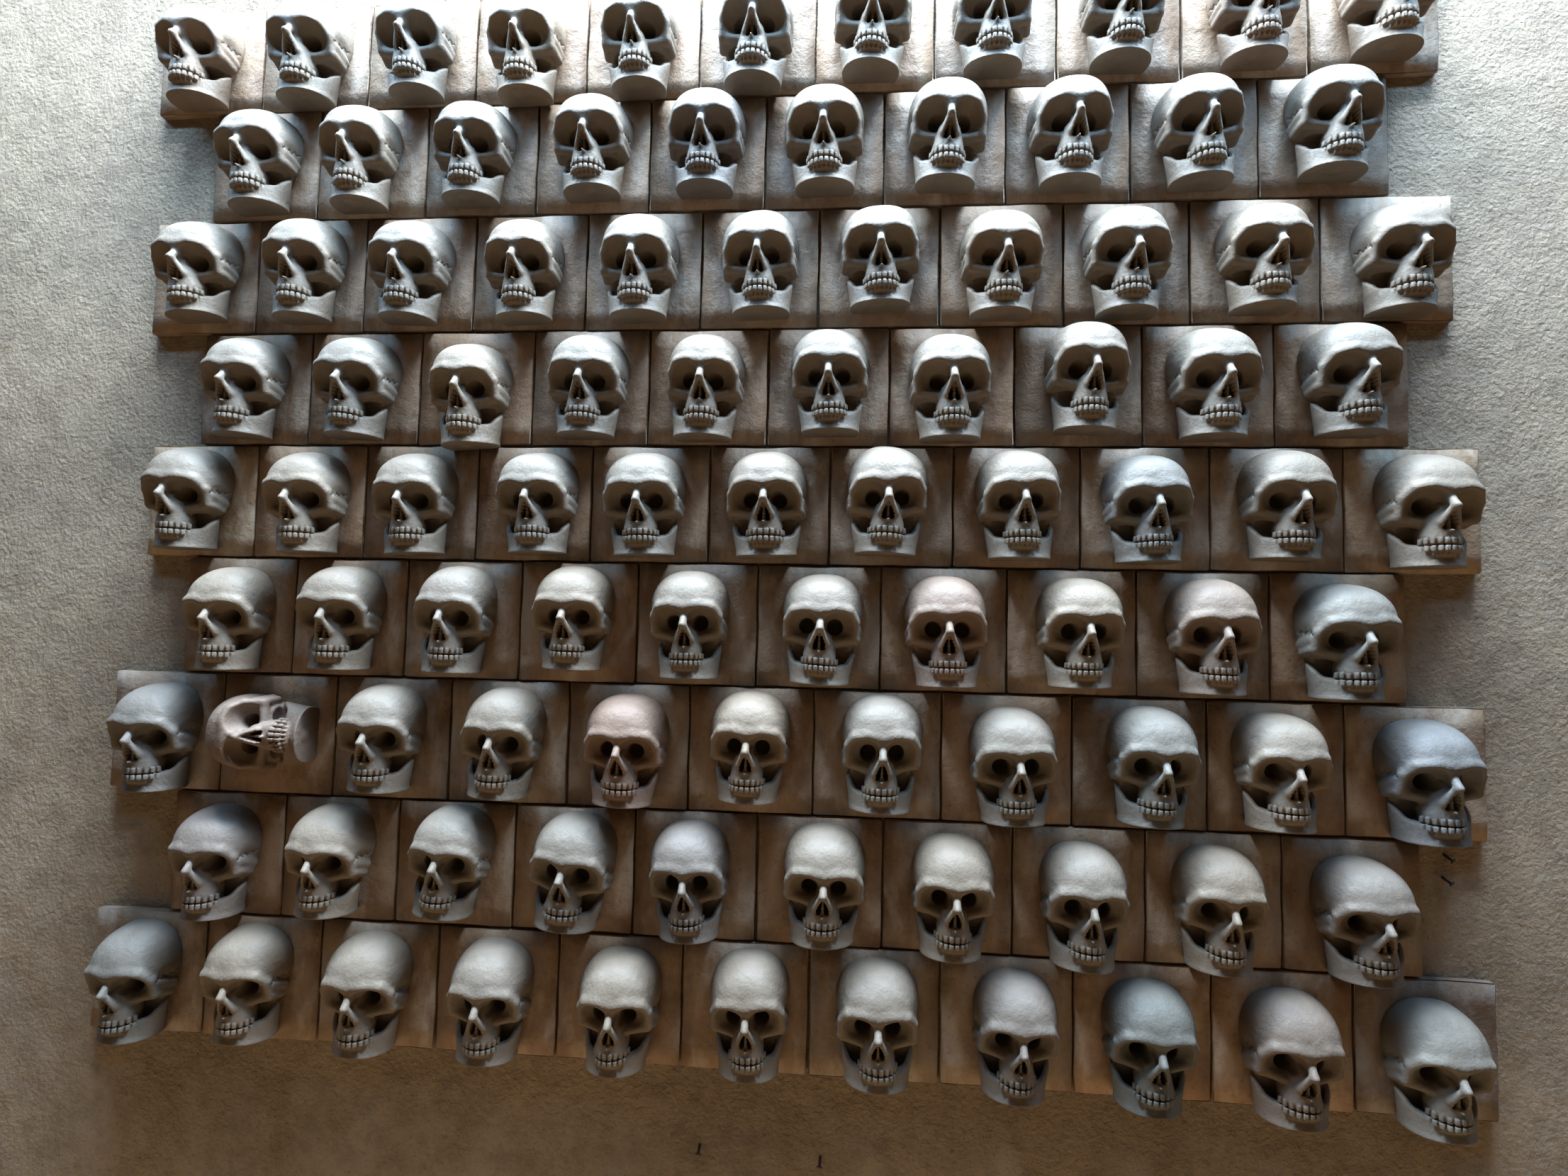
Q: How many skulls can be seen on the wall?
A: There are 95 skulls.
